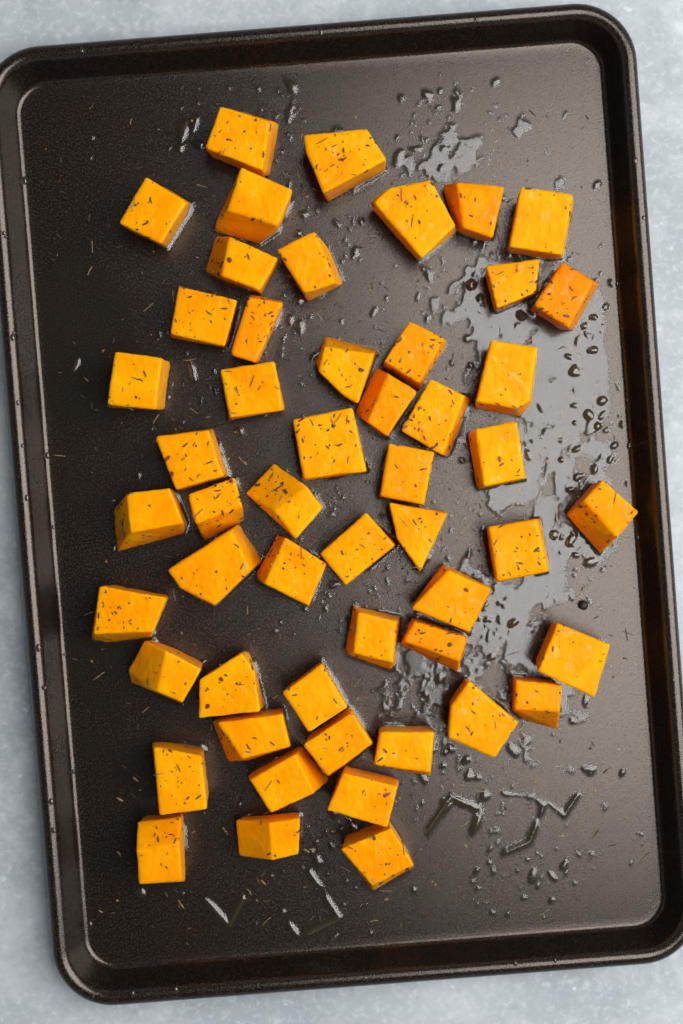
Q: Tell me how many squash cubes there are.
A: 52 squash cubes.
